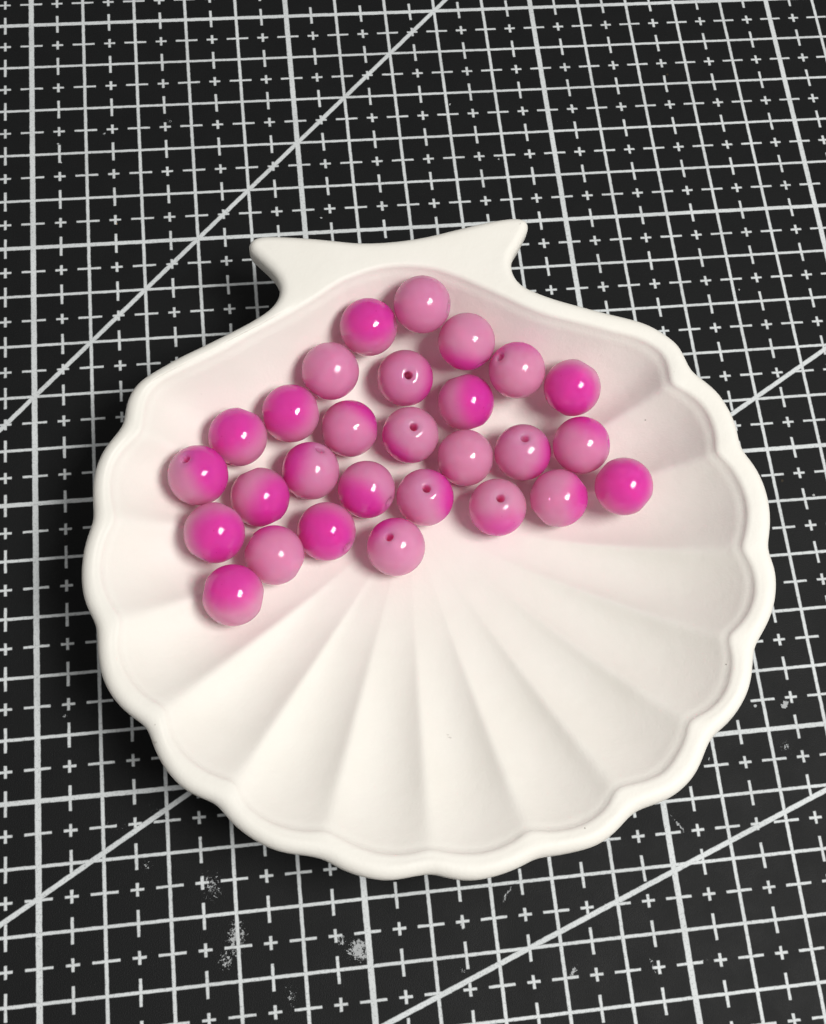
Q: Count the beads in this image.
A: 28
